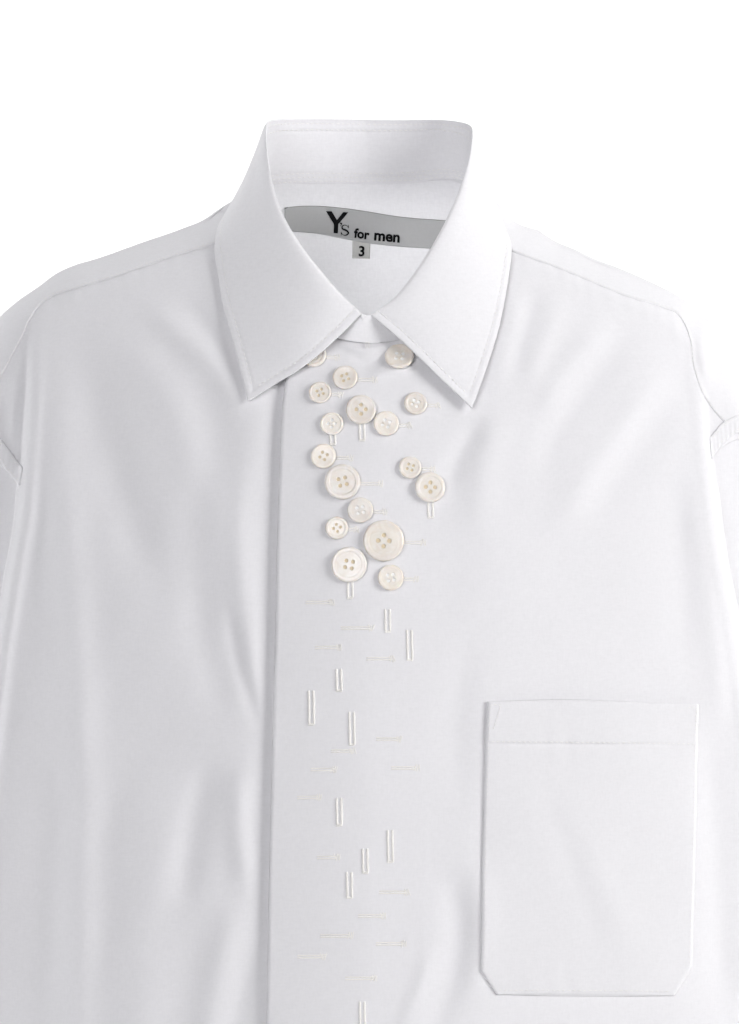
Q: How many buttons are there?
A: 17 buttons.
